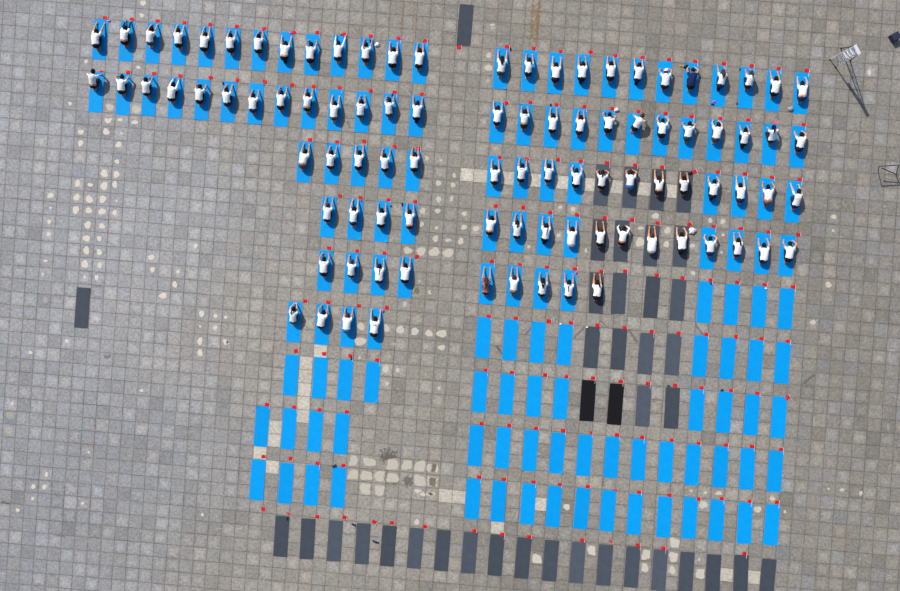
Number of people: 96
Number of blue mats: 143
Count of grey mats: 39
